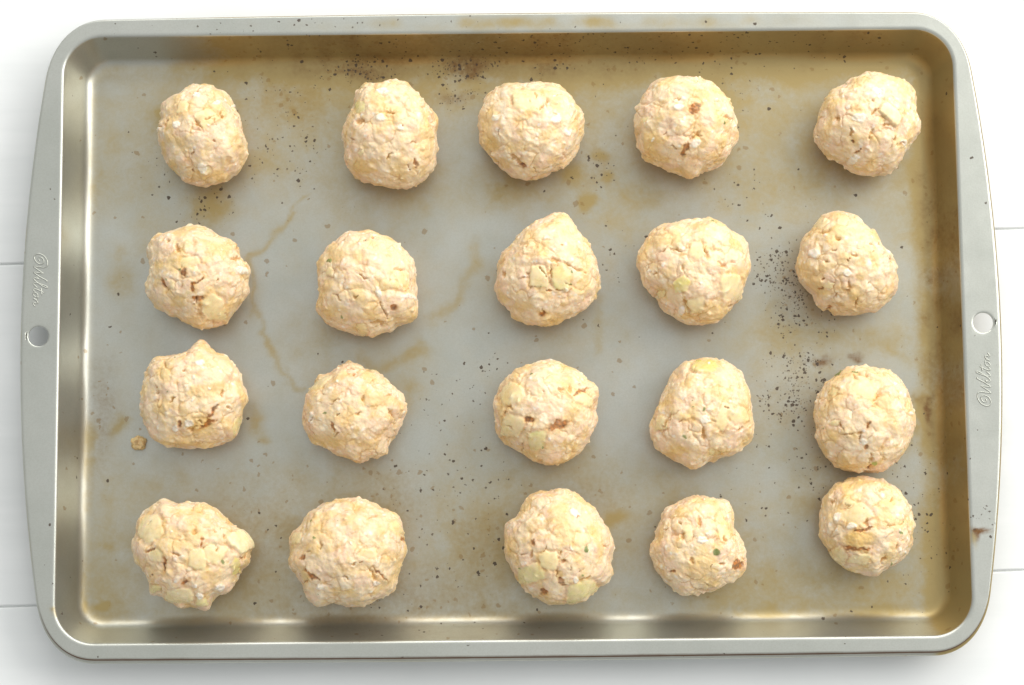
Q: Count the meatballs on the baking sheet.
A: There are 20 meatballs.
